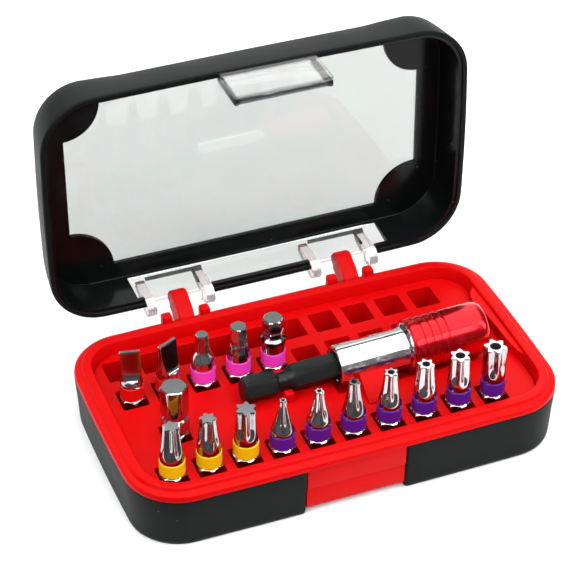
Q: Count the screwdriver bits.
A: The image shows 16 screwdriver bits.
